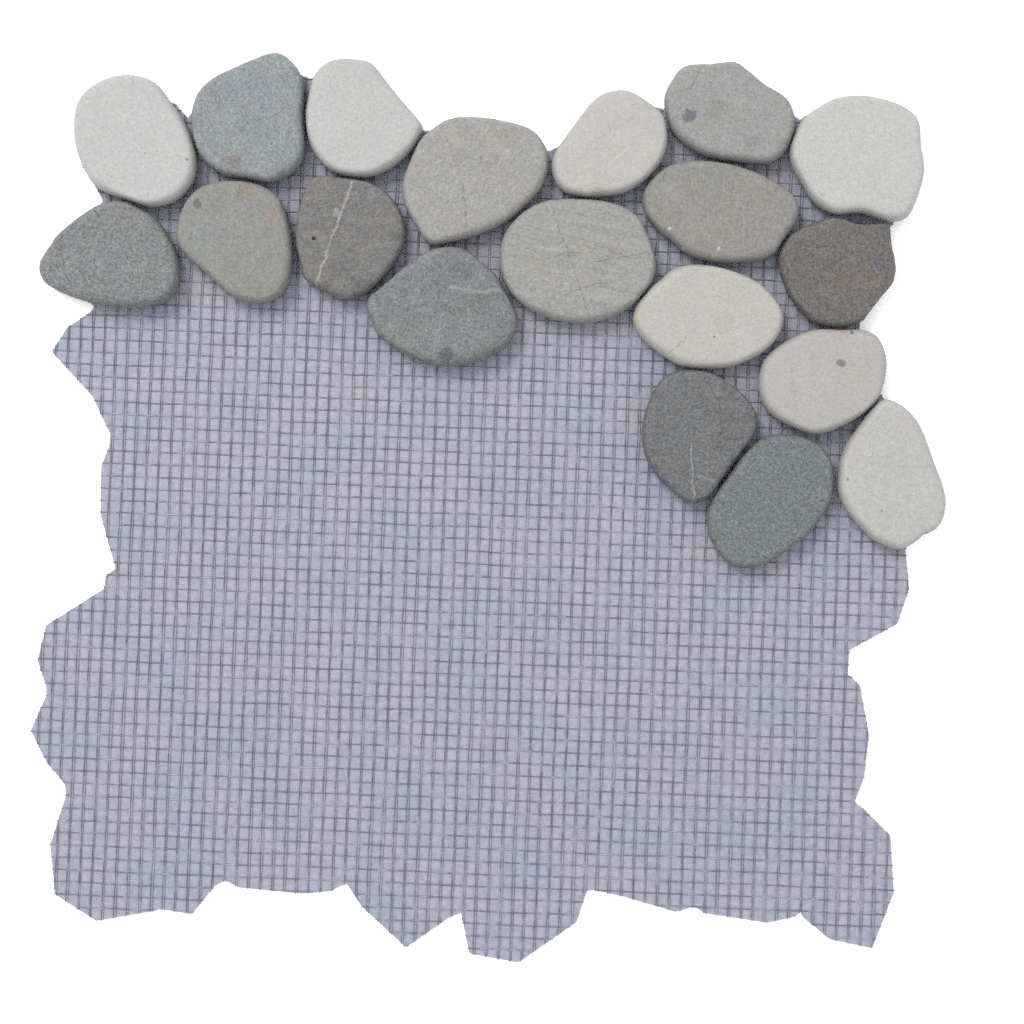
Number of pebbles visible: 19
